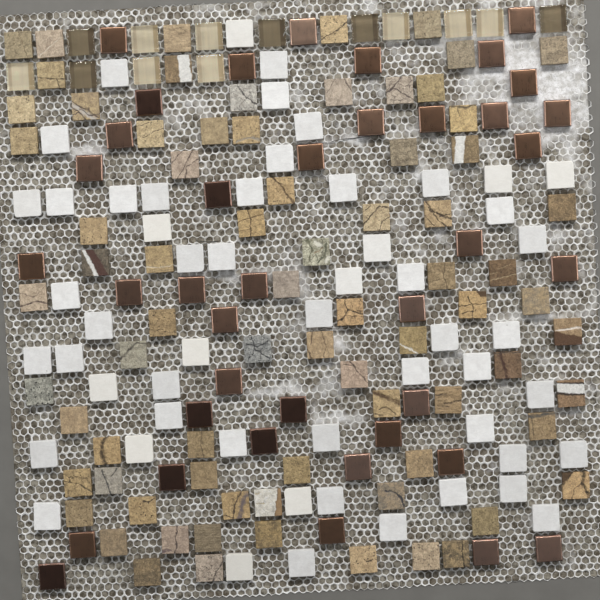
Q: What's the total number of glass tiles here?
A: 13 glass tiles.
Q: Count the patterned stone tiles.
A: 76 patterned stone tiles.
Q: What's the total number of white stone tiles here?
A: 54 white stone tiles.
